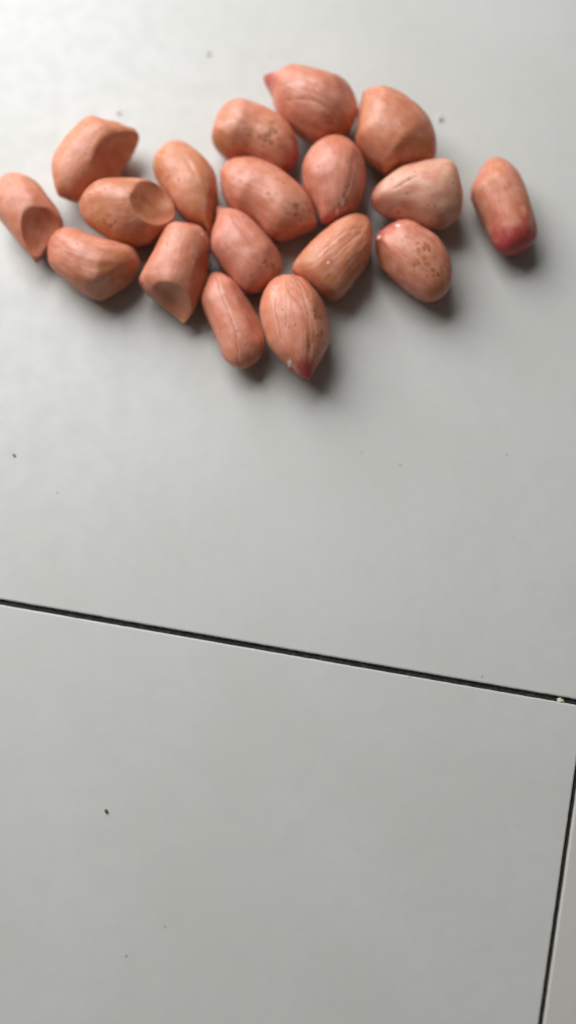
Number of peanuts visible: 18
